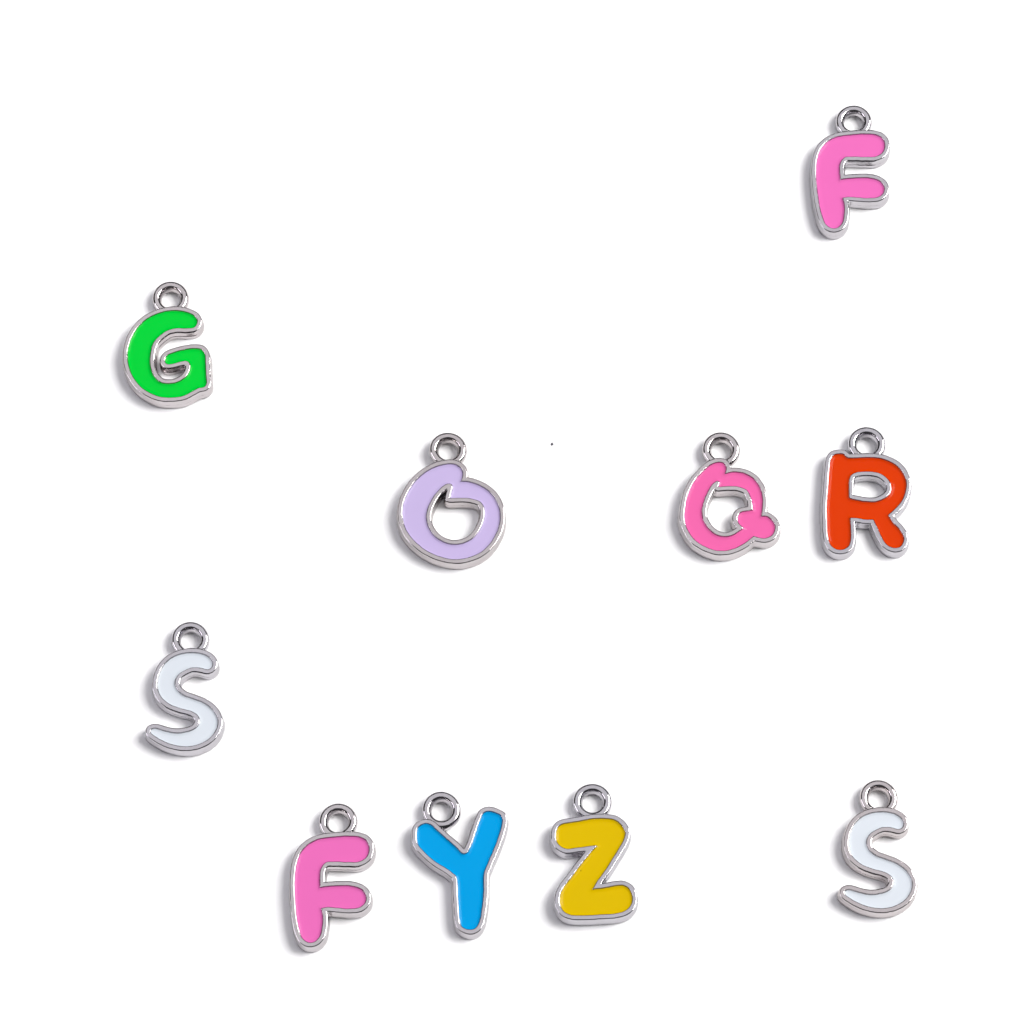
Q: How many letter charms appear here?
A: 10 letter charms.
